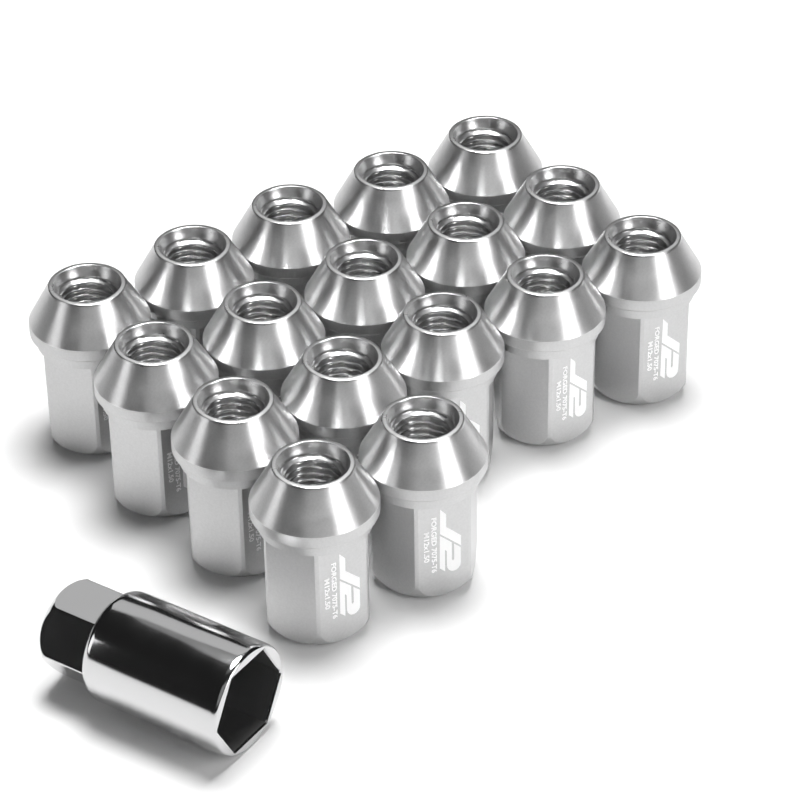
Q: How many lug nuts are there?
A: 17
